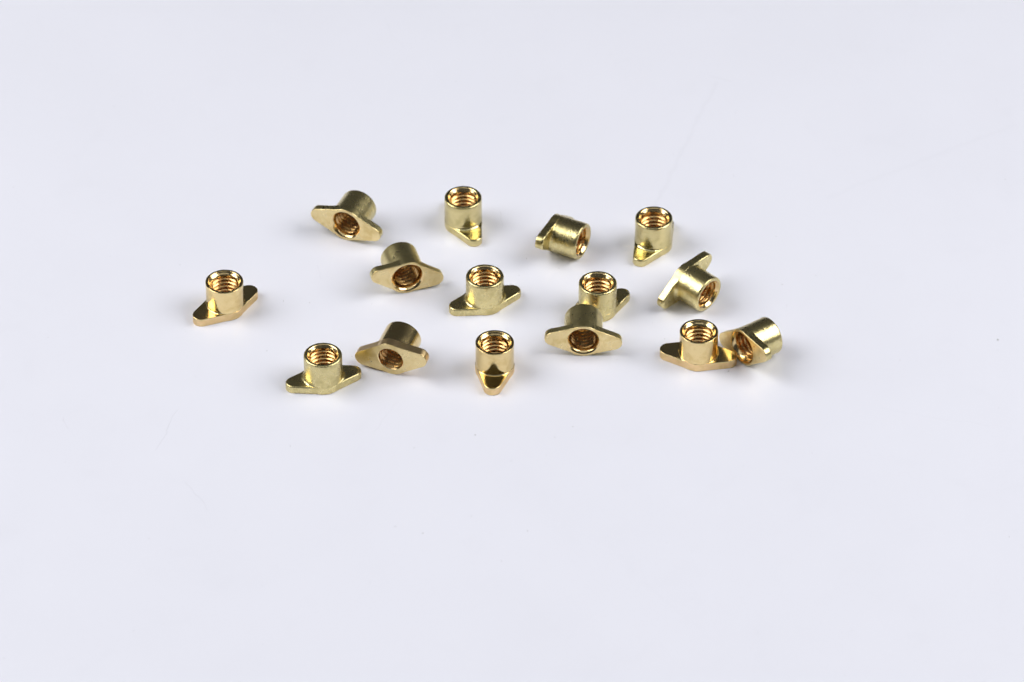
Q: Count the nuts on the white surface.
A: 15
